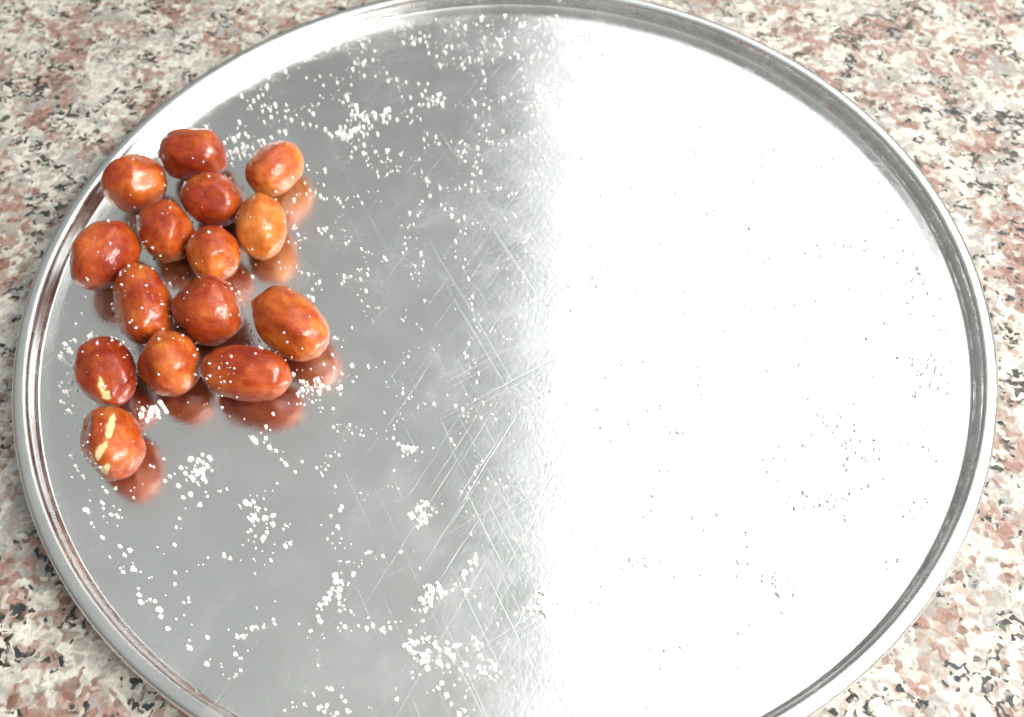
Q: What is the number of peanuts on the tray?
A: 15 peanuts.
